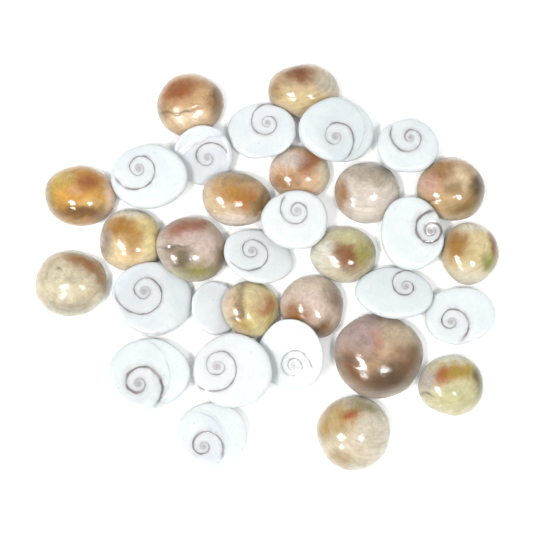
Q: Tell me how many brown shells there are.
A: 17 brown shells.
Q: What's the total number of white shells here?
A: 16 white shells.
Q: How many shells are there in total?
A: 33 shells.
